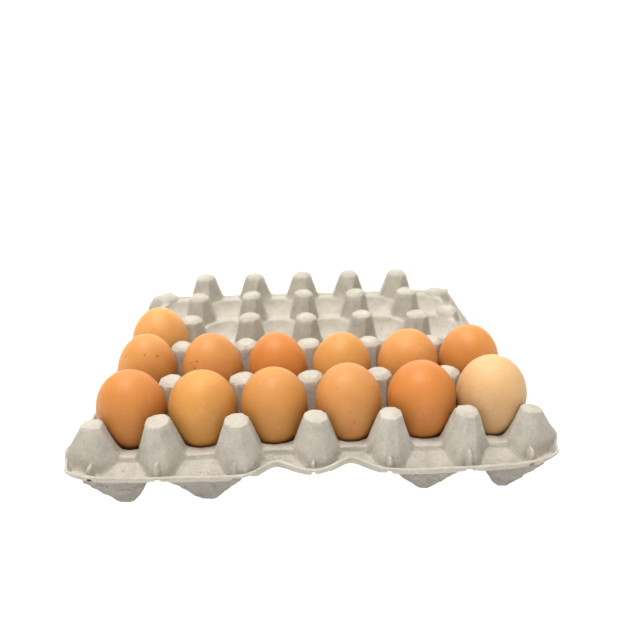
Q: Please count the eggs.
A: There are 13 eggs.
